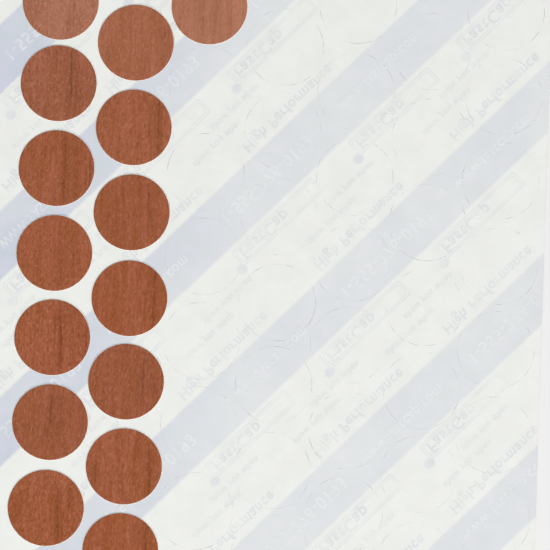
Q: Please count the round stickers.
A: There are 15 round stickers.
